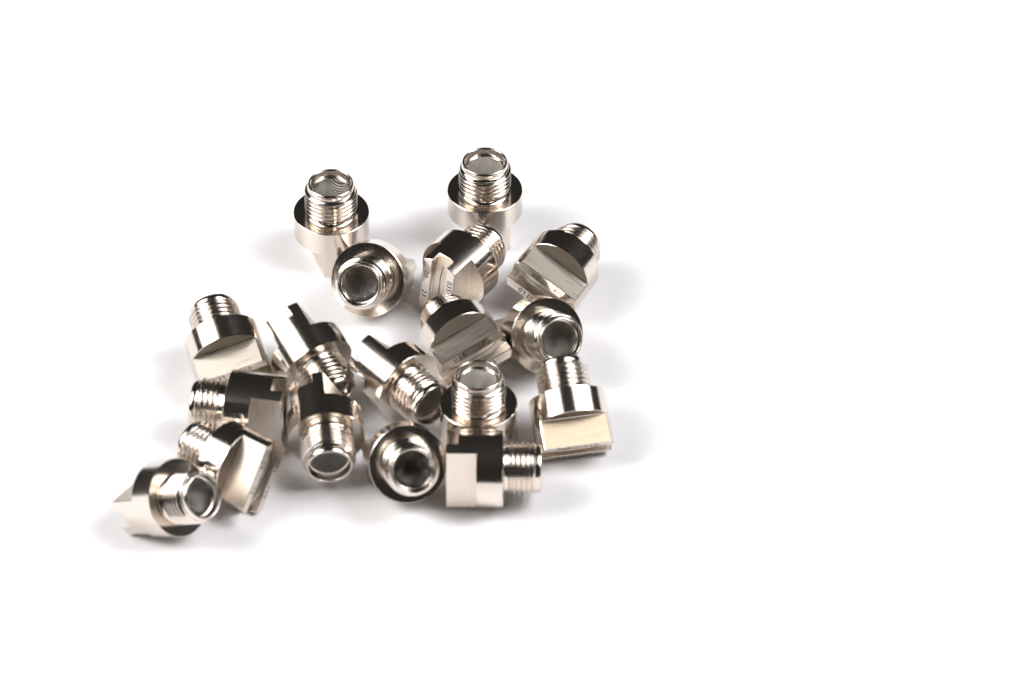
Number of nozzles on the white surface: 18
